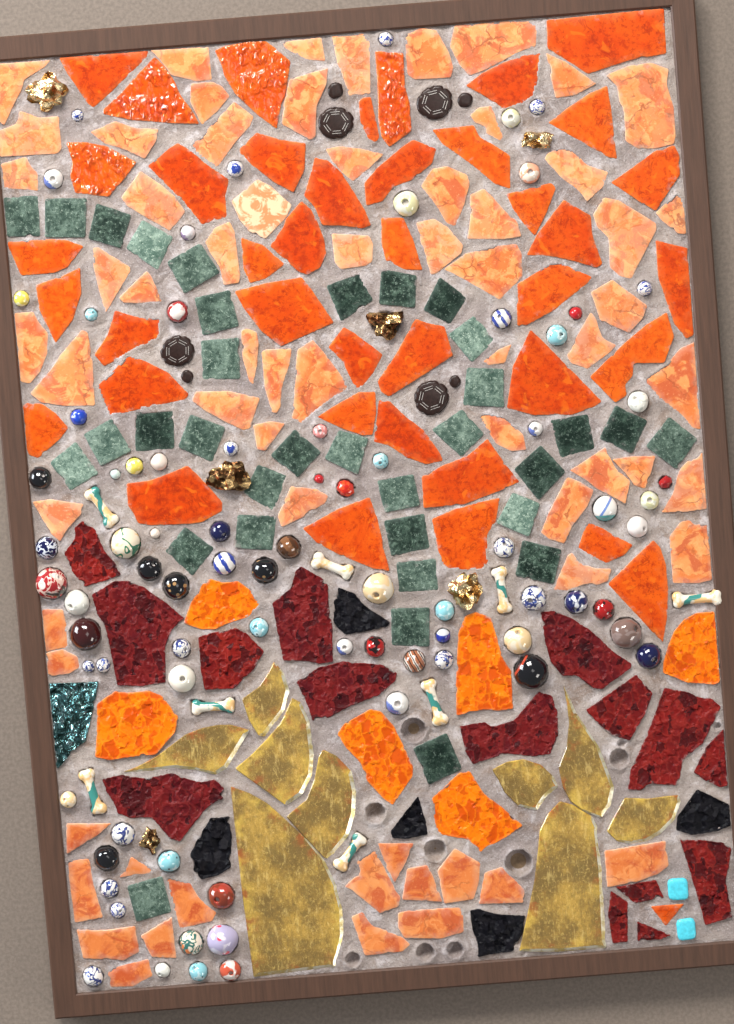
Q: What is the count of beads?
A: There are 78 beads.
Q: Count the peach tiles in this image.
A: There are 66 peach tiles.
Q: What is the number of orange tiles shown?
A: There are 47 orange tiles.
